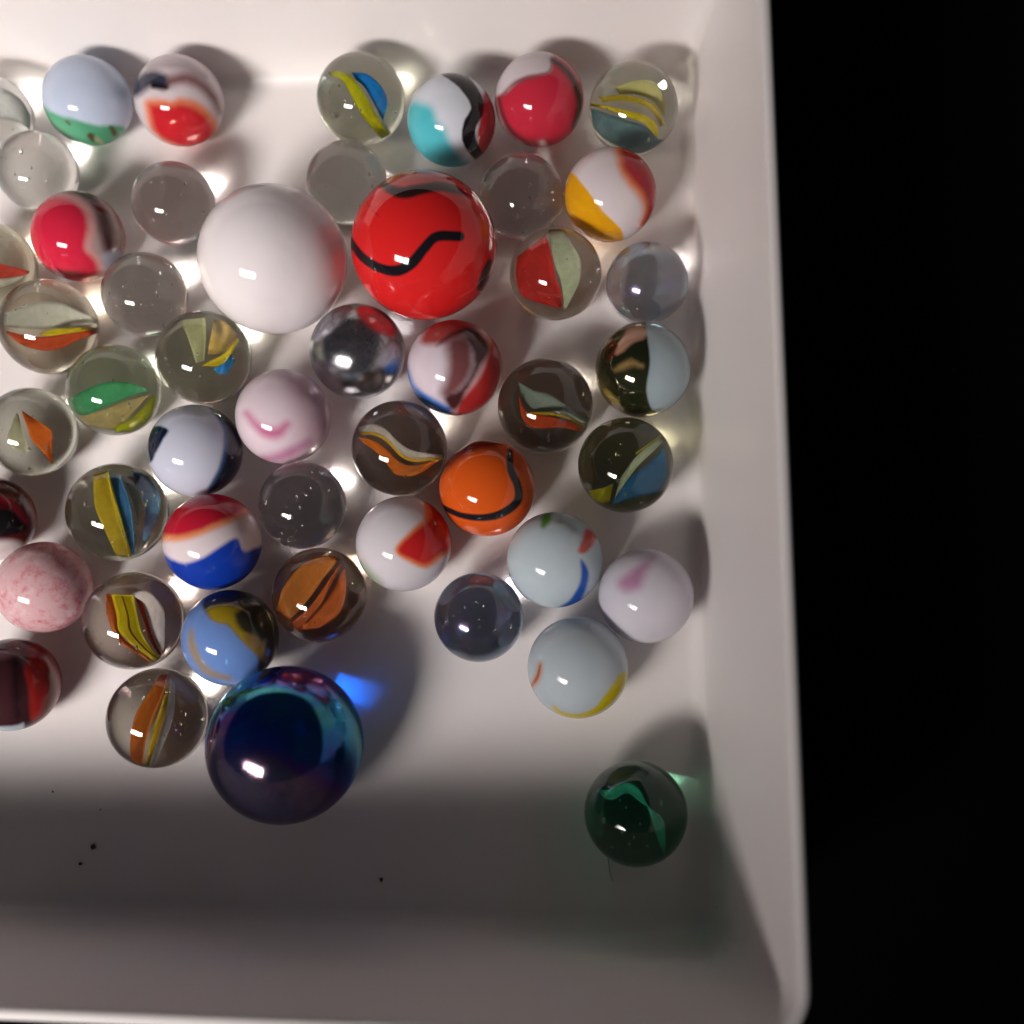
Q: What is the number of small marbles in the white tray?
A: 46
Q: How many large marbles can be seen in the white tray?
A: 3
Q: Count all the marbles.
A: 49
